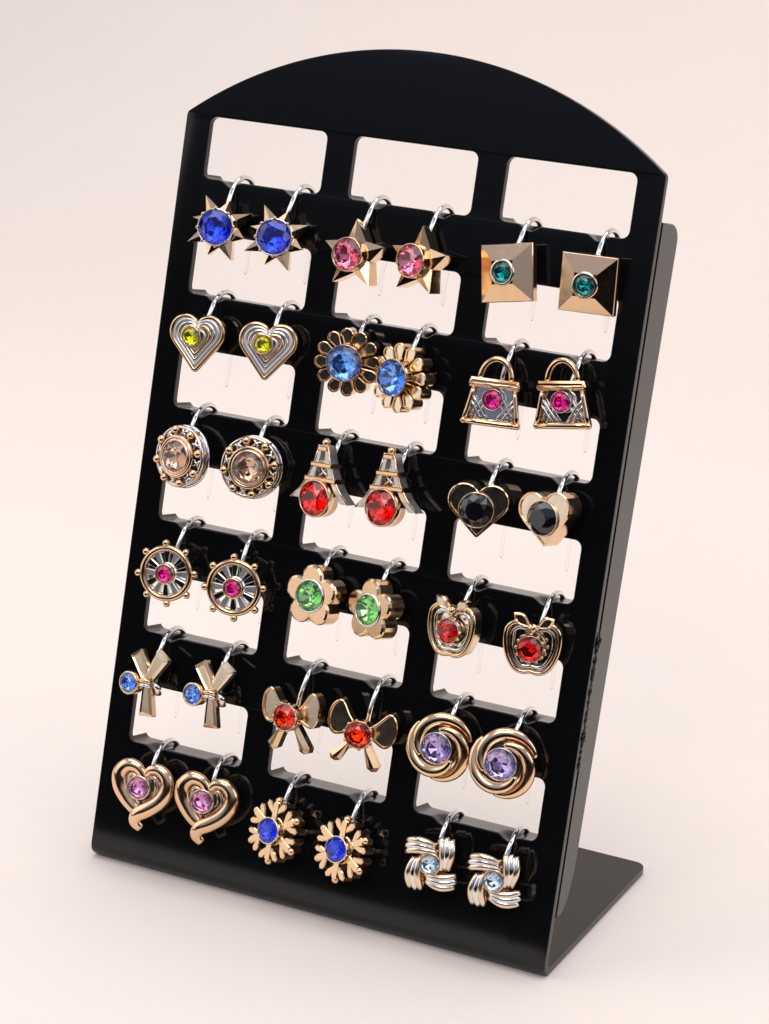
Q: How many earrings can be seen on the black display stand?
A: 36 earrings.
